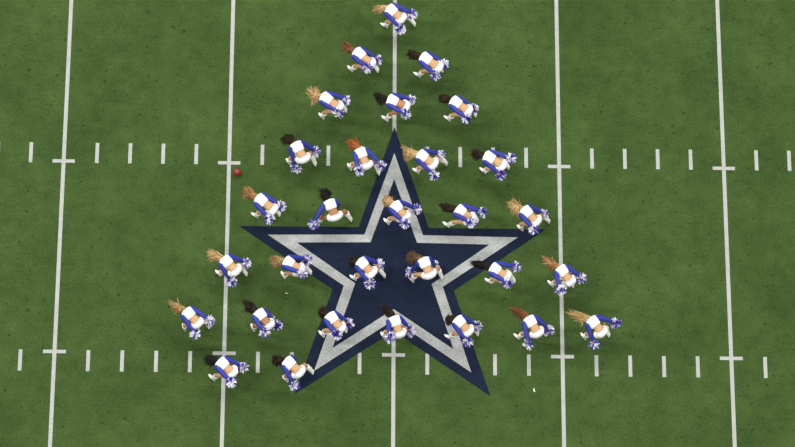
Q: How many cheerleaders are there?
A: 30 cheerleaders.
